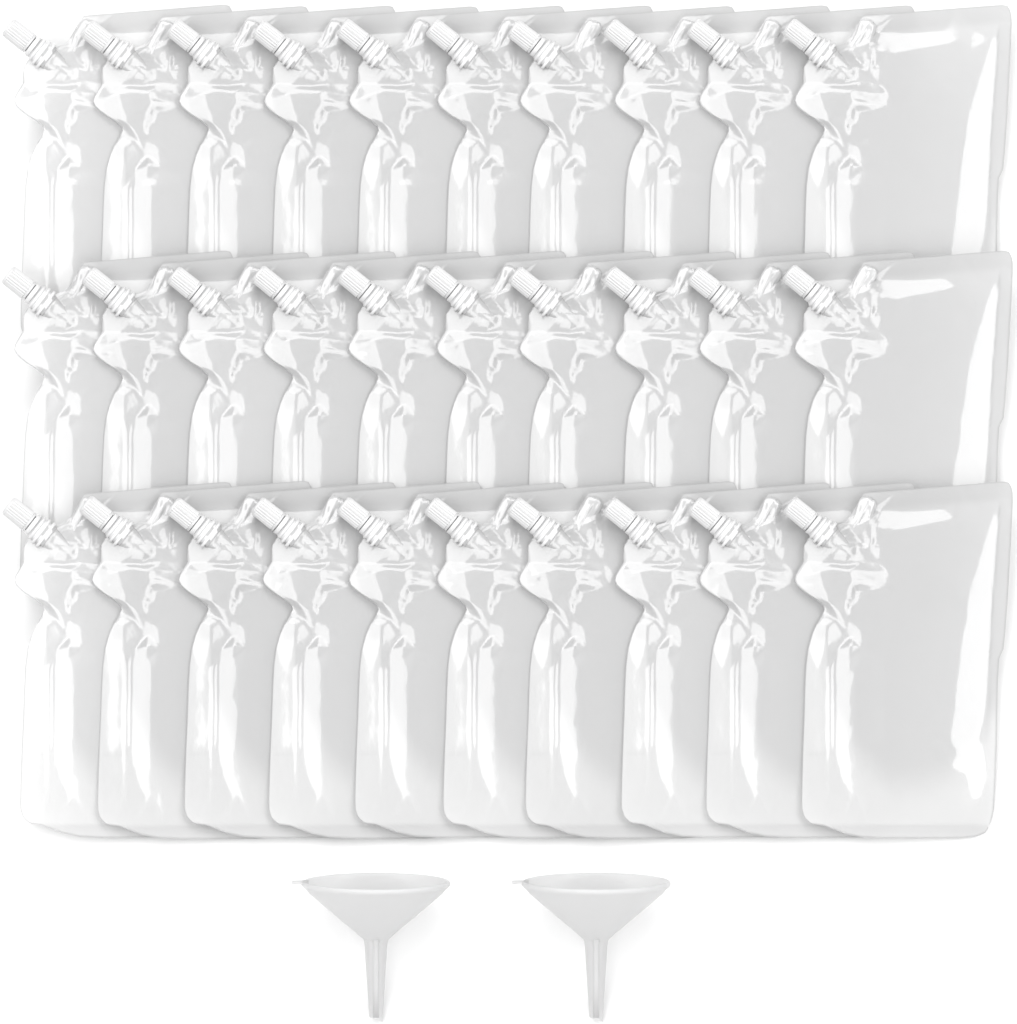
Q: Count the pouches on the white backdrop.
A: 30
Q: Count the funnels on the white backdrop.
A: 2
